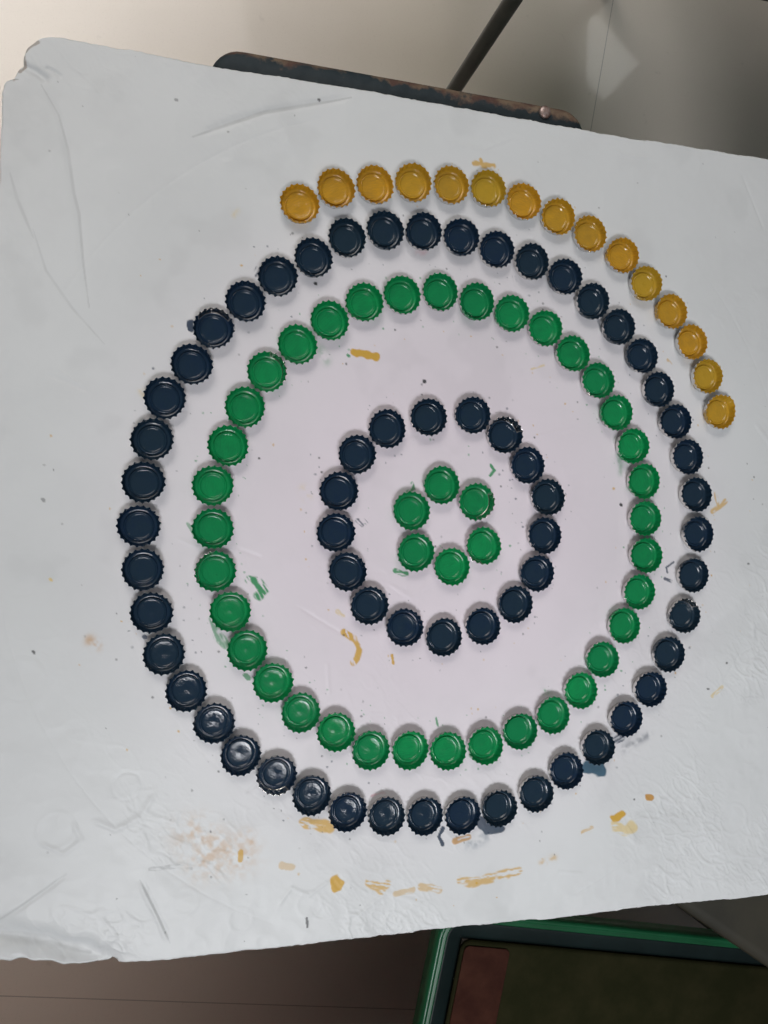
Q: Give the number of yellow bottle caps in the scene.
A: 15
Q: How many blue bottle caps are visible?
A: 62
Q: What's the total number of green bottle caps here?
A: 42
